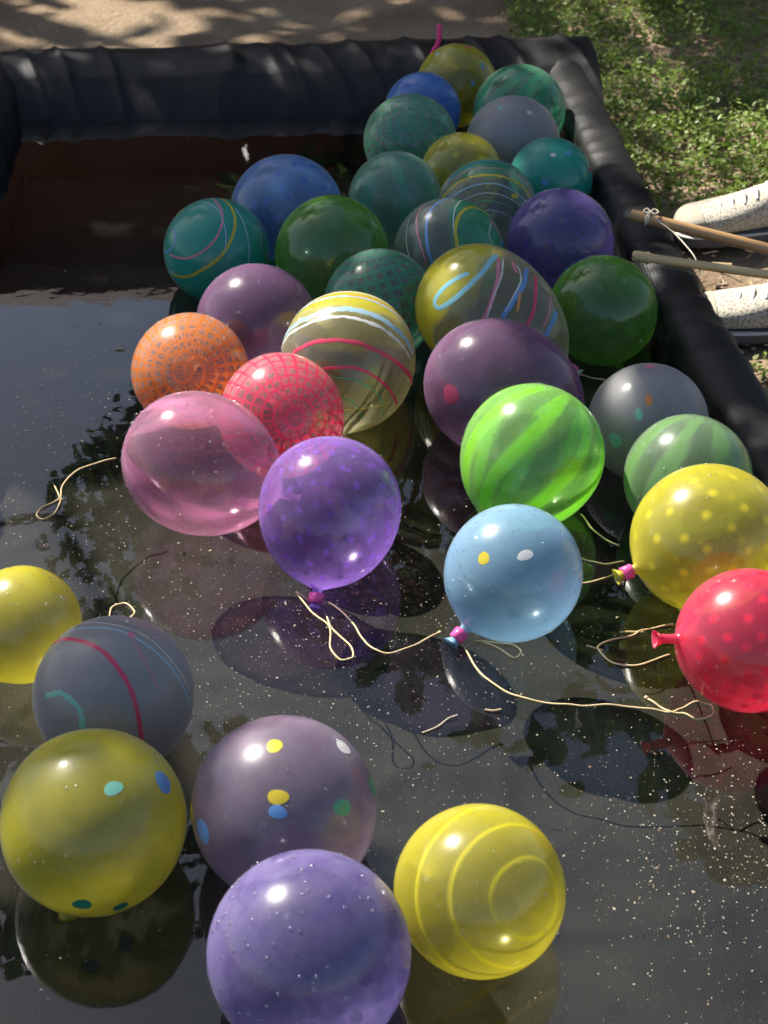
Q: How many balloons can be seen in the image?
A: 36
